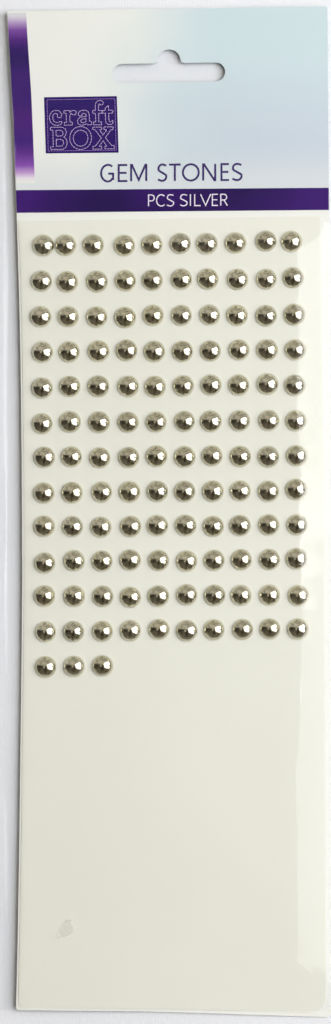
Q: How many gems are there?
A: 123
